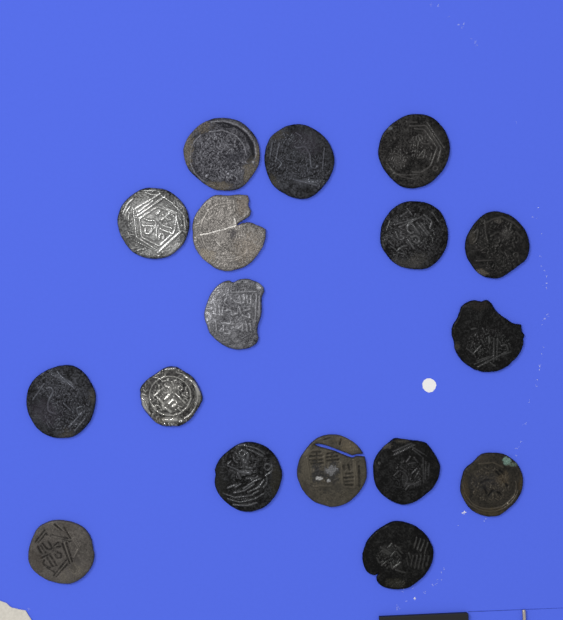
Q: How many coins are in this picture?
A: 17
